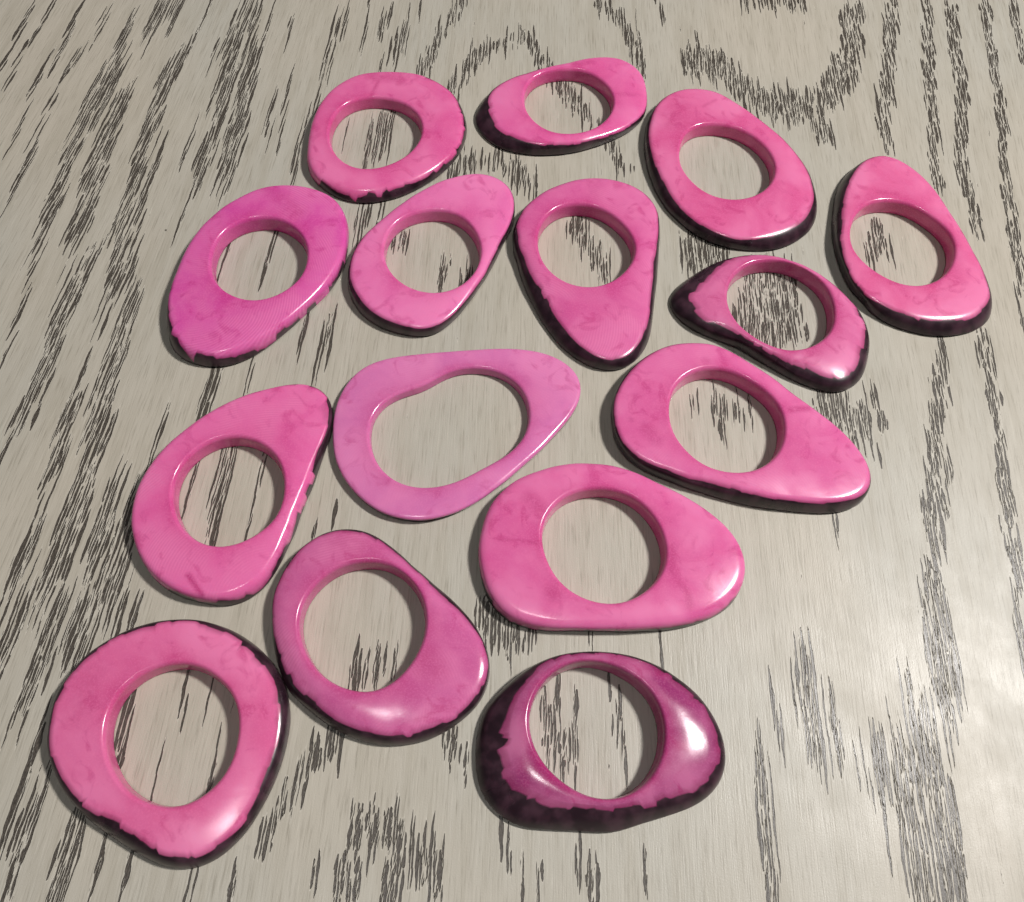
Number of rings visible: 15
